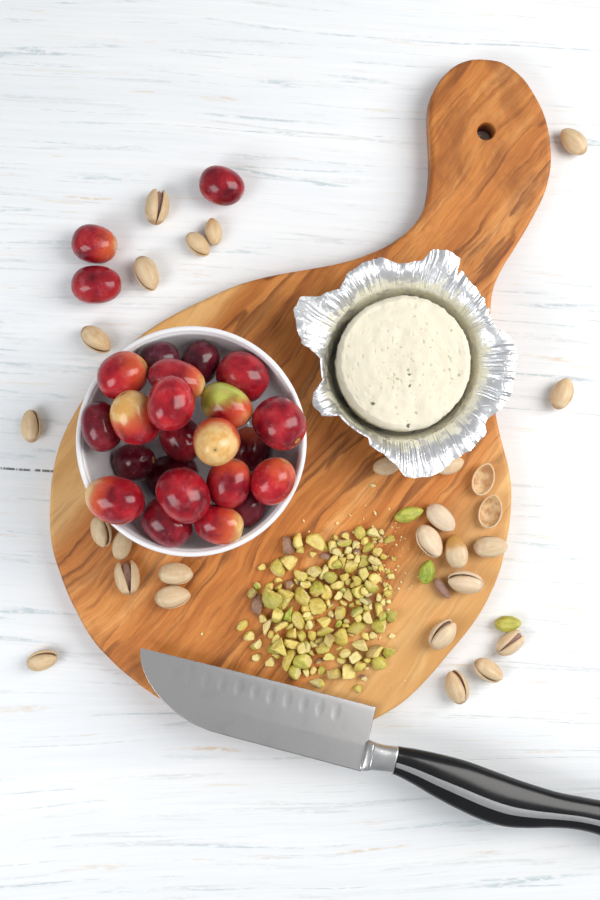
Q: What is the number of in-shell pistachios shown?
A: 25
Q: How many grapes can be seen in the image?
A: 25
